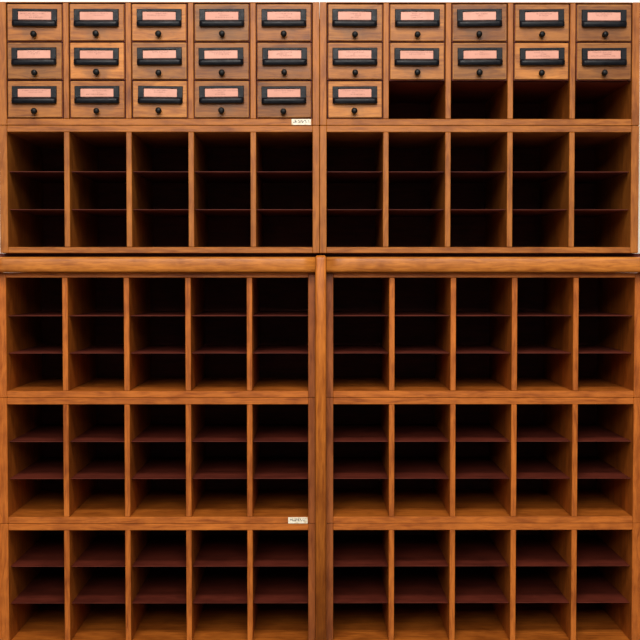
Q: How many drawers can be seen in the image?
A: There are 26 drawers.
